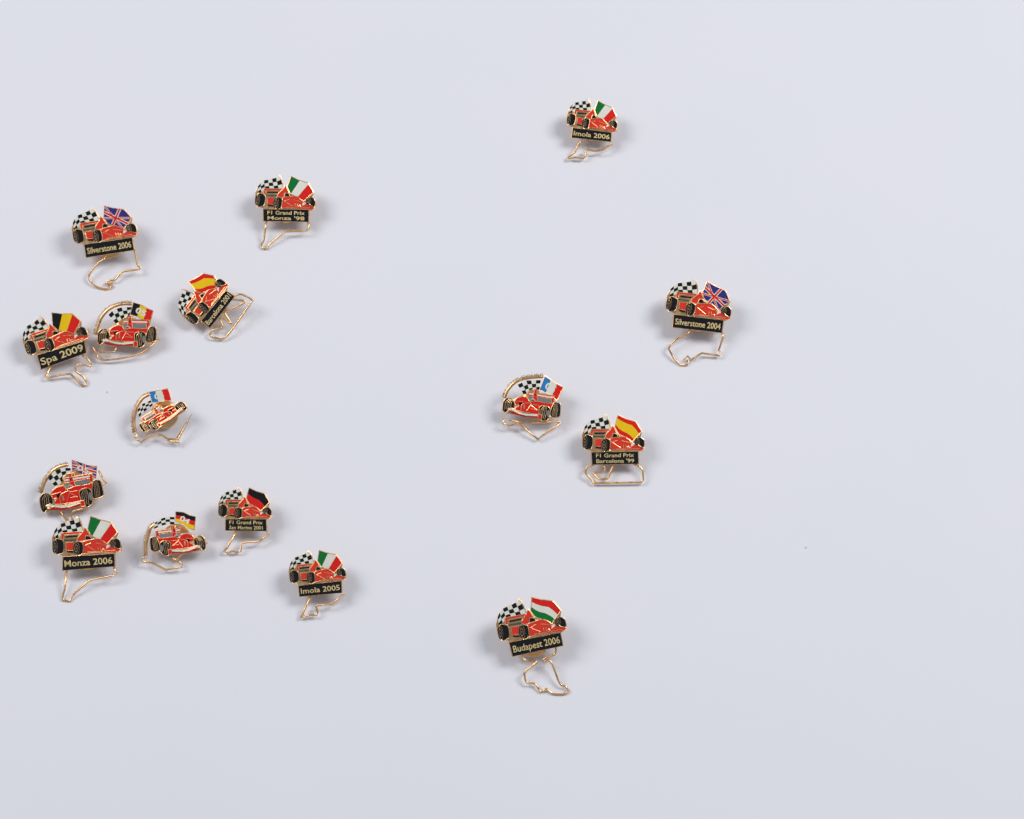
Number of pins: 16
